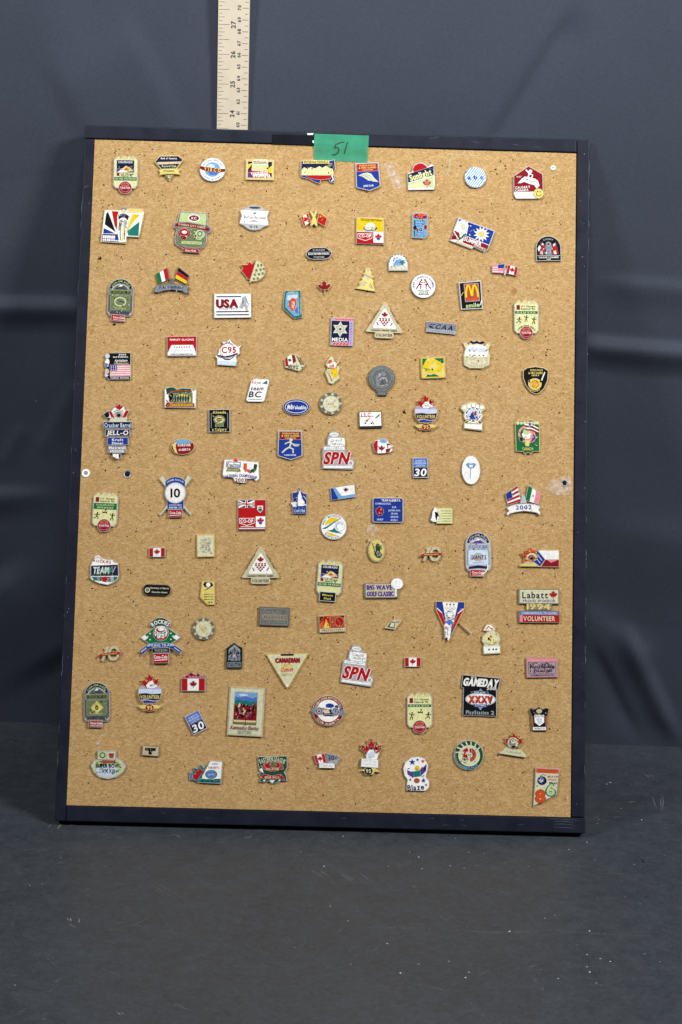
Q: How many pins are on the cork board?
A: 113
